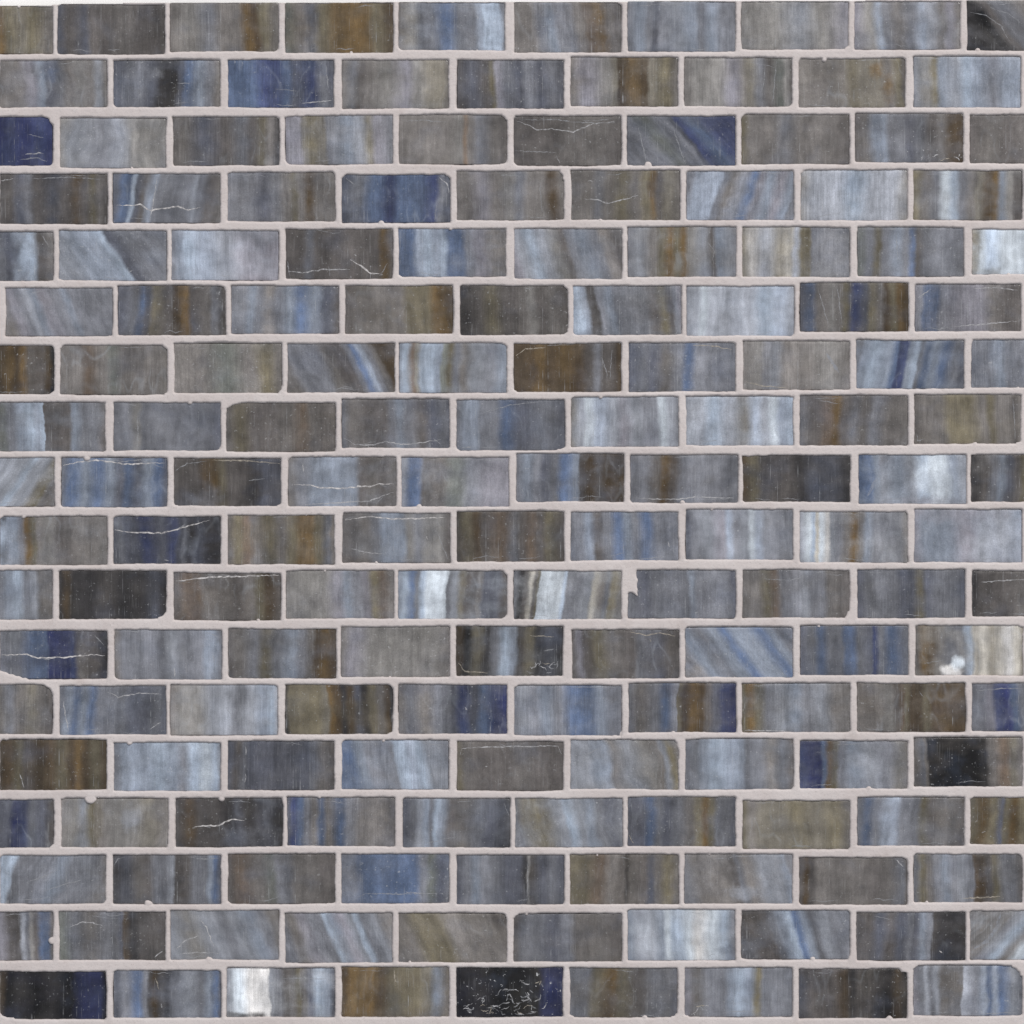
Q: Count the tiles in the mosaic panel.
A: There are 171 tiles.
